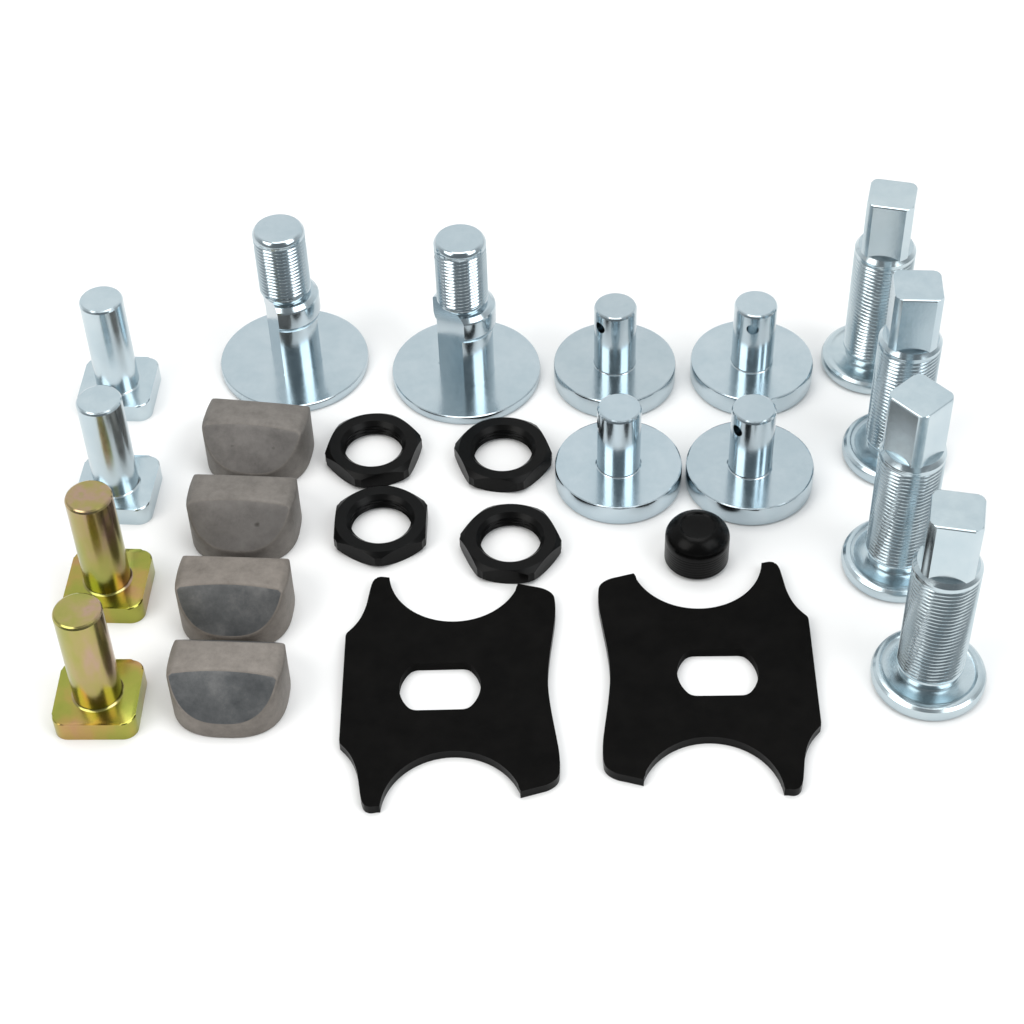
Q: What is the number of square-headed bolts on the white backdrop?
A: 4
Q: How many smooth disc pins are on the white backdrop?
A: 4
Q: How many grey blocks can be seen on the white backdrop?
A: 4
